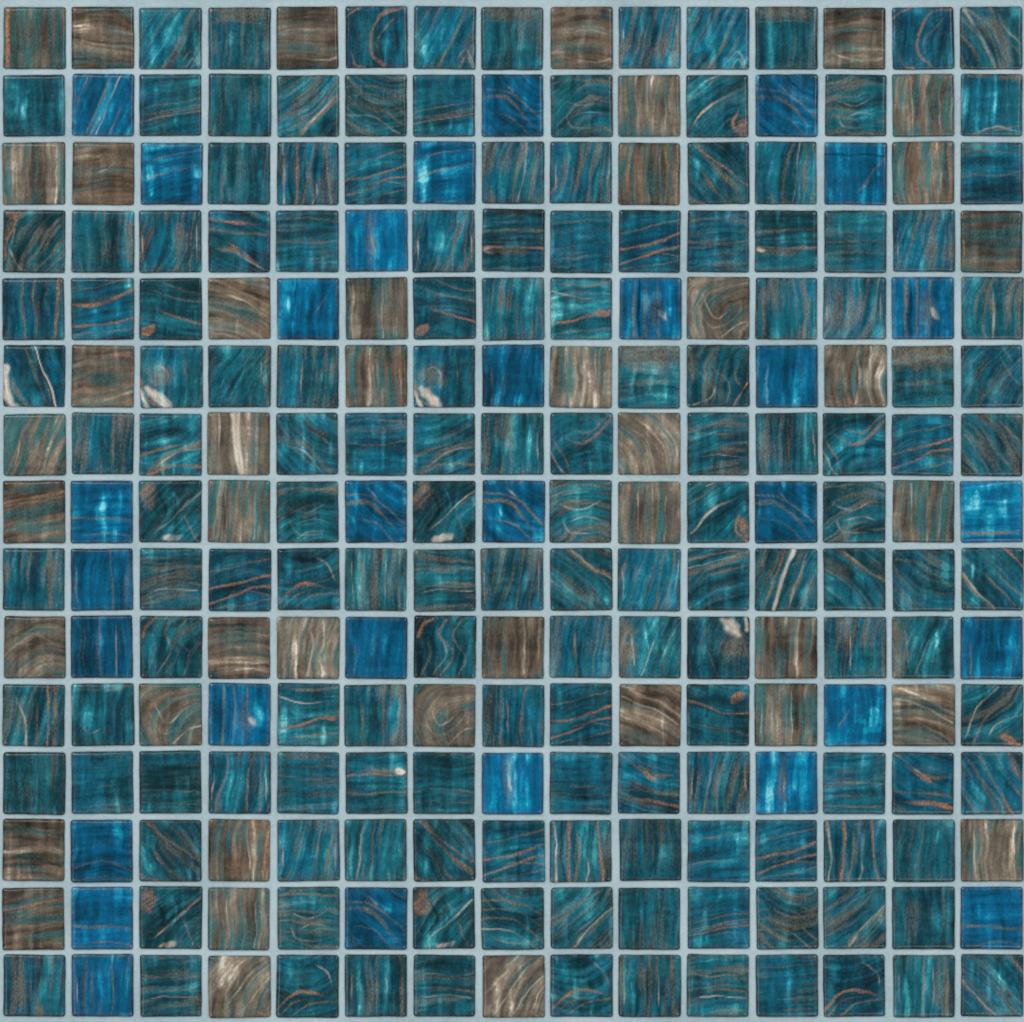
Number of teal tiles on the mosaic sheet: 152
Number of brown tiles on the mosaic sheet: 43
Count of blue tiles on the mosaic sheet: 30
